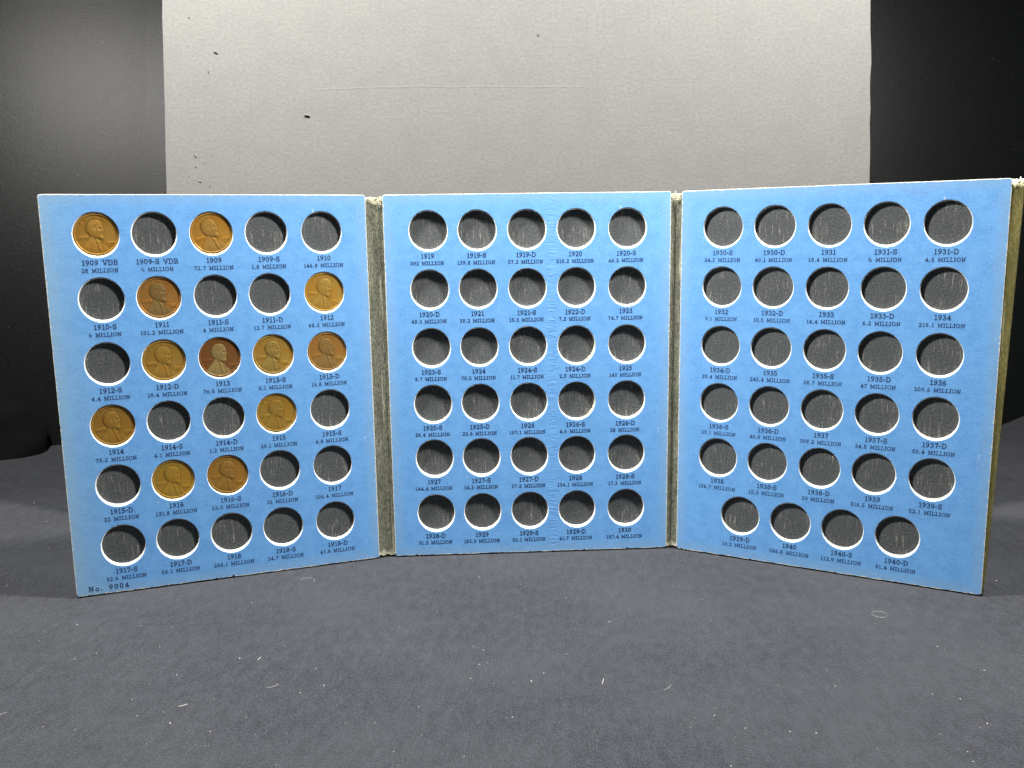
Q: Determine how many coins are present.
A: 12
